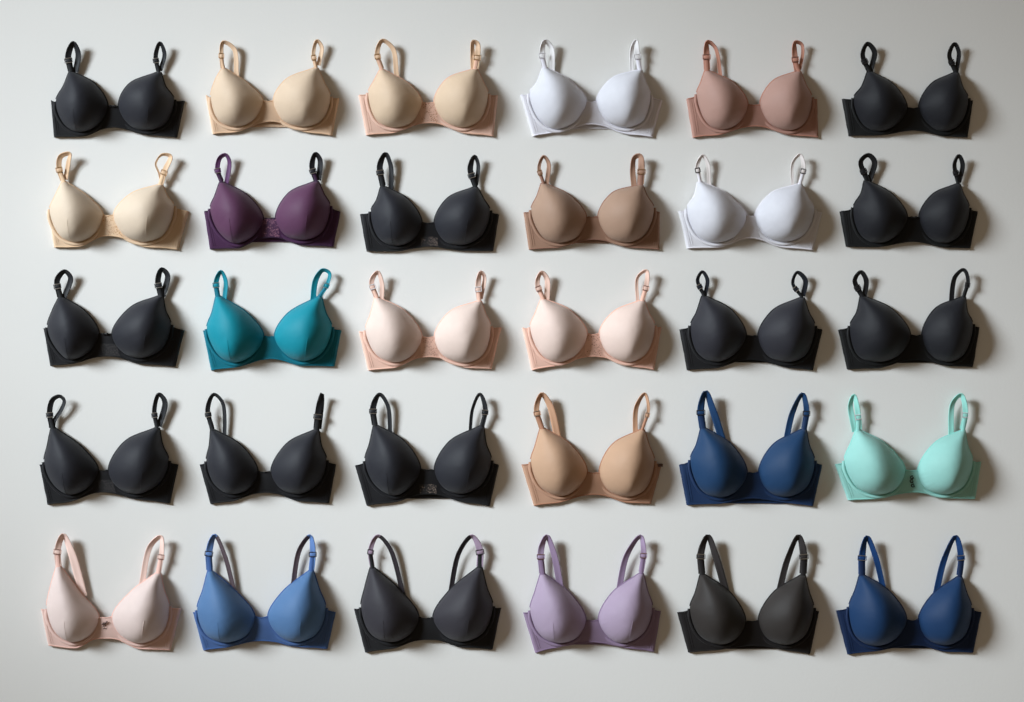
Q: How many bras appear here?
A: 30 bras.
